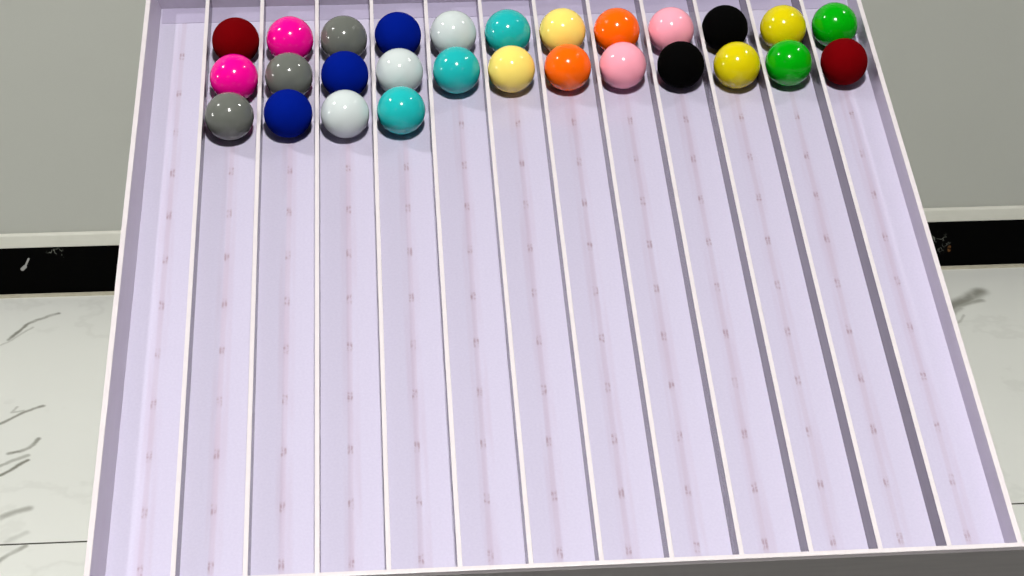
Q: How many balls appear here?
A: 28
